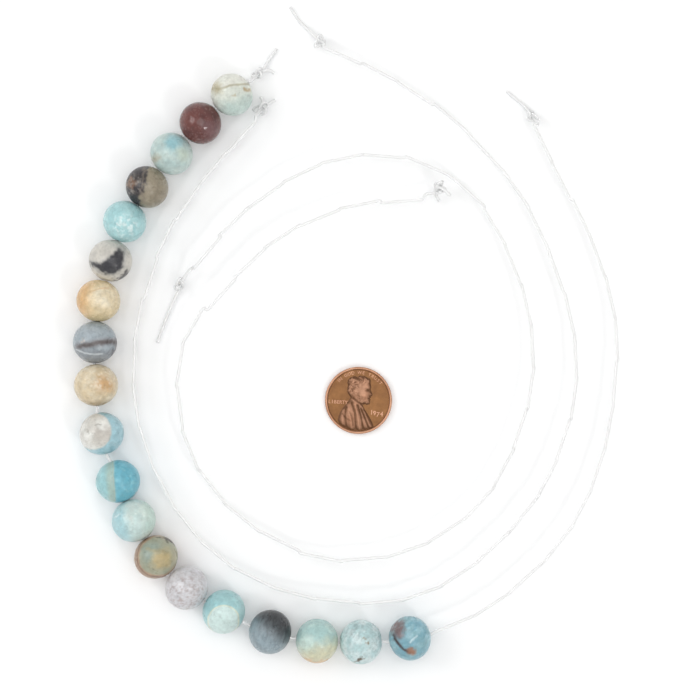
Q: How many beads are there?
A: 19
